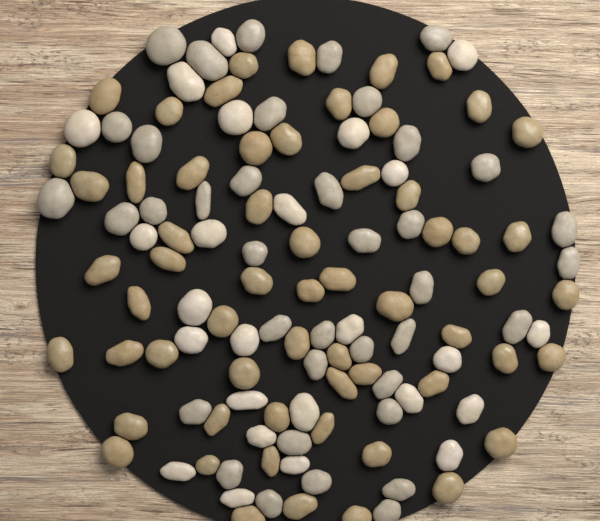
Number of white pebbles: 25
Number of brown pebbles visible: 60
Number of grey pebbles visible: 38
